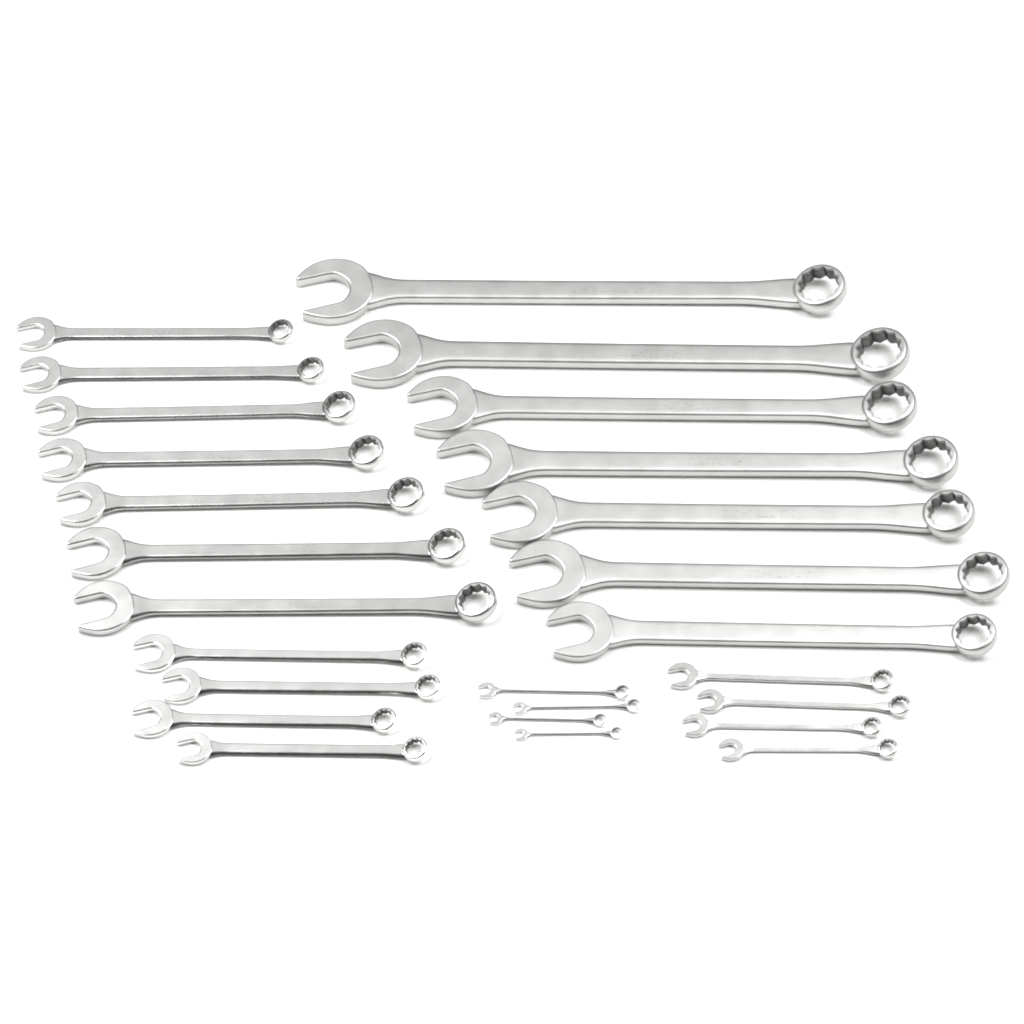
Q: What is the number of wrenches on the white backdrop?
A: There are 26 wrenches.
